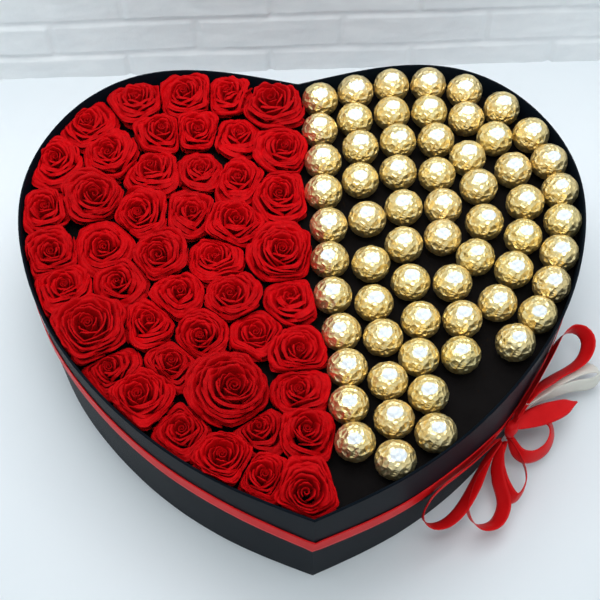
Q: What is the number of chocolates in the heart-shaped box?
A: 63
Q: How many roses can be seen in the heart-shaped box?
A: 46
